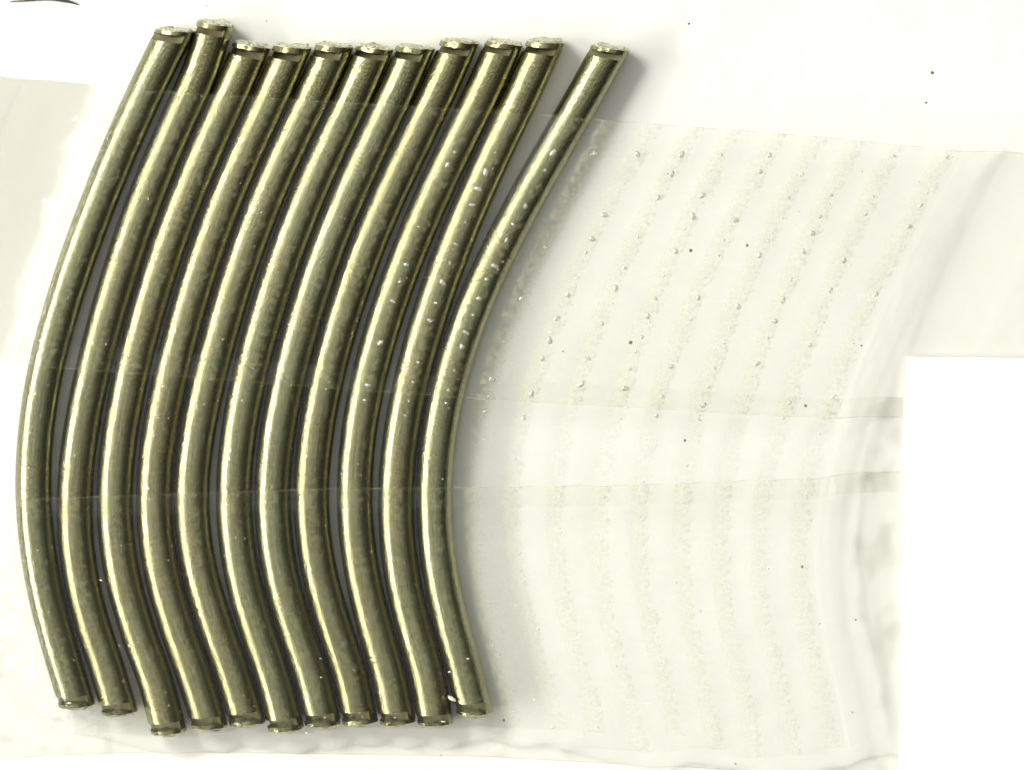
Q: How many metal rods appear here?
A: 11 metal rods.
